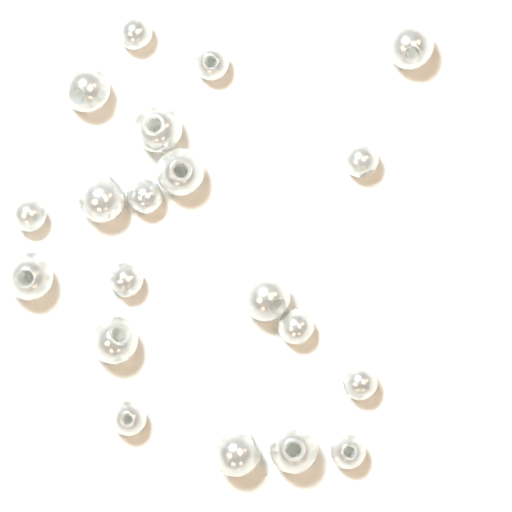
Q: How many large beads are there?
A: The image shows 10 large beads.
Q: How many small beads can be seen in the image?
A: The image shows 10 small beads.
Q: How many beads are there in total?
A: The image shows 20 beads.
